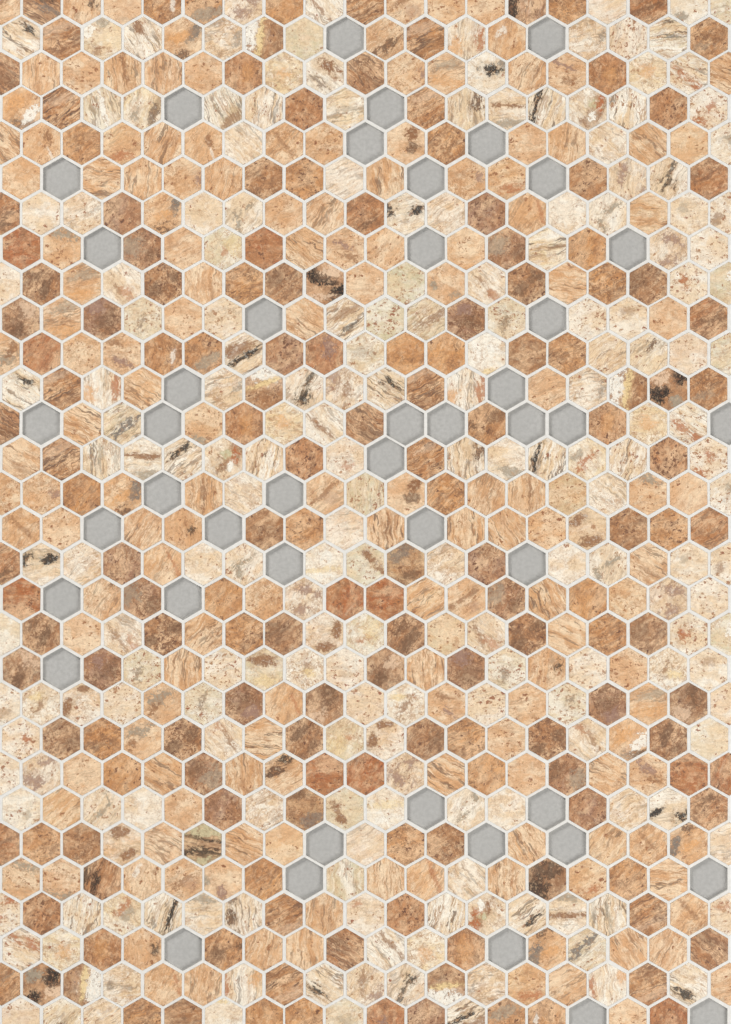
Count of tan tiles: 153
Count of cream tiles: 198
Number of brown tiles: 159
